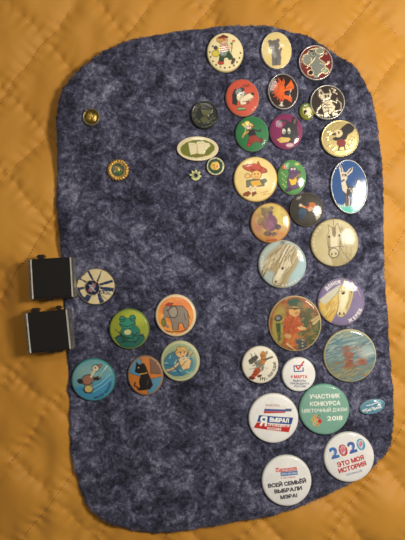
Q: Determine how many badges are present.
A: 39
